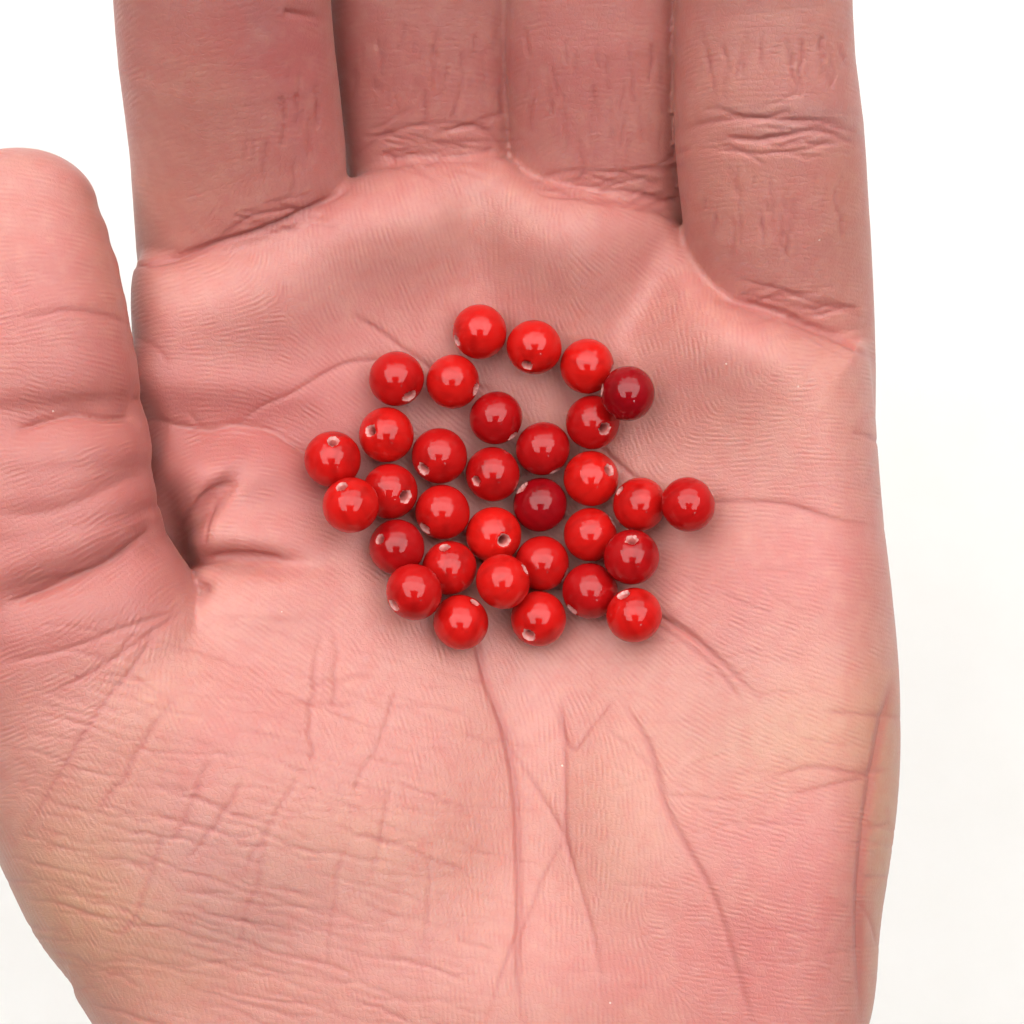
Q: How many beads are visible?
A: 32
